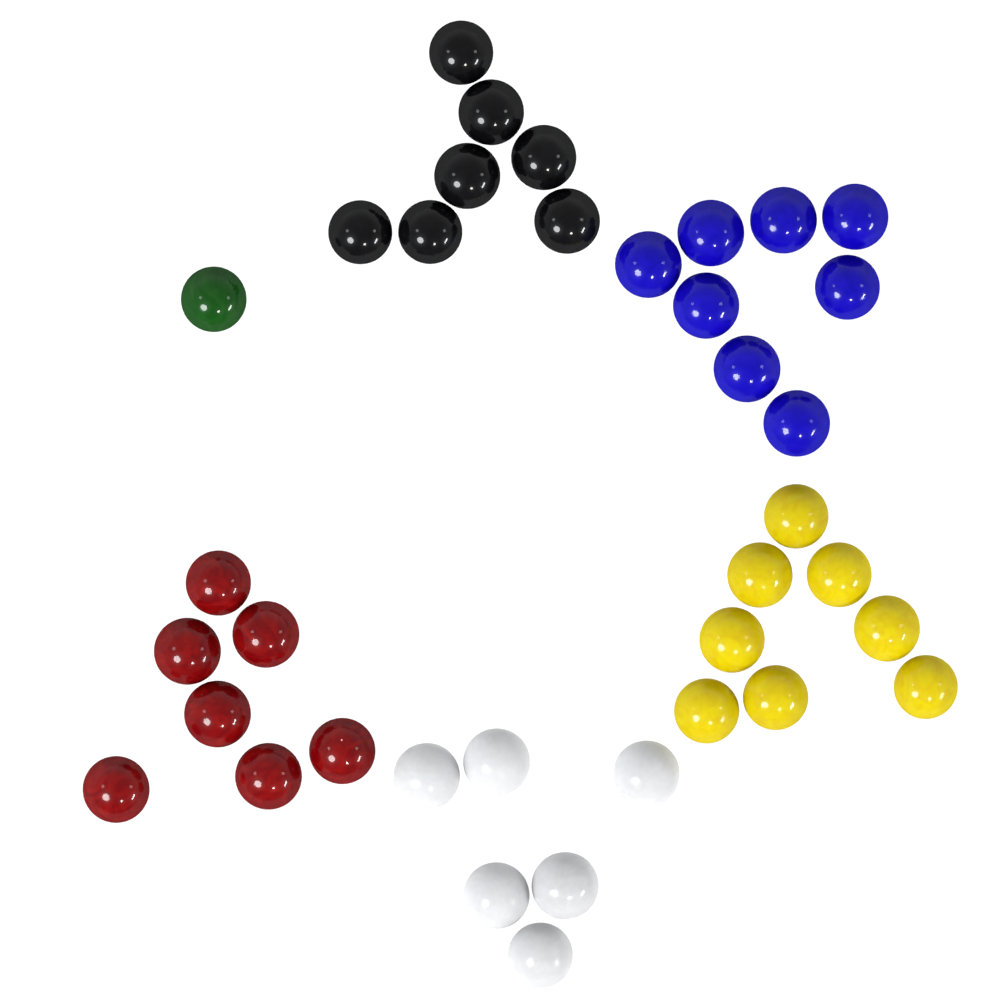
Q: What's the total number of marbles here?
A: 37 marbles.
